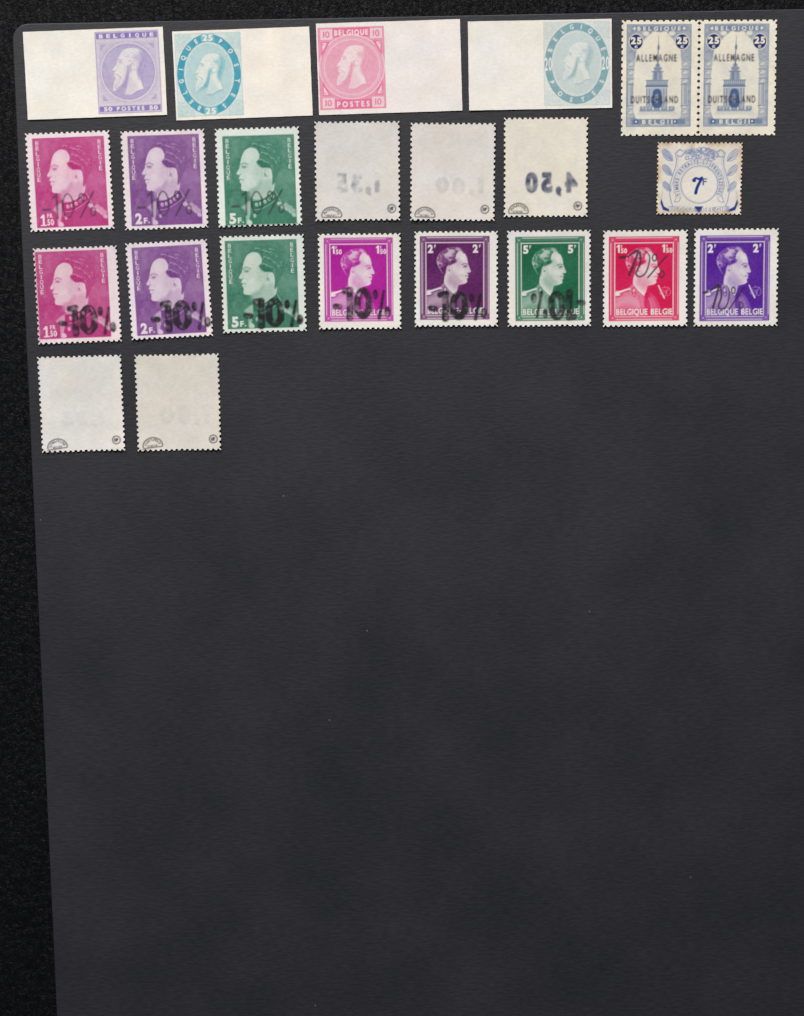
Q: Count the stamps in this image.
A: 23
